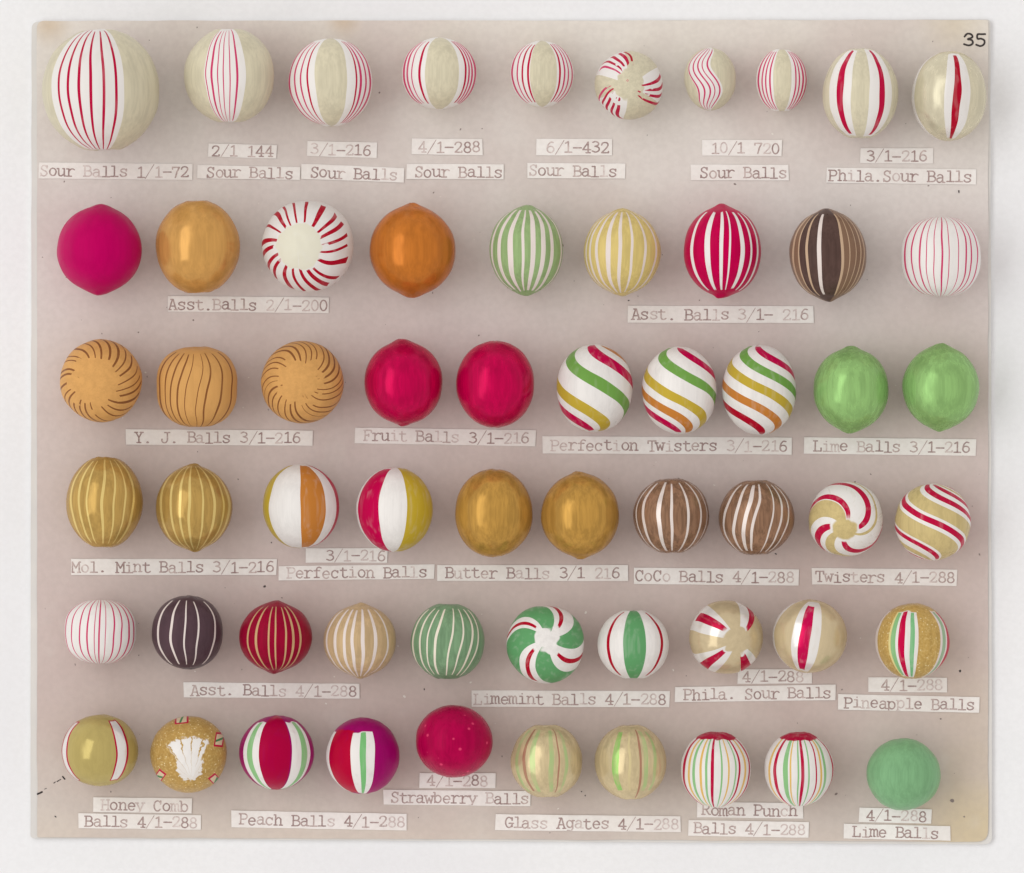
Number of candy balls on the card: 59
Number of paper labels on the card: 41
